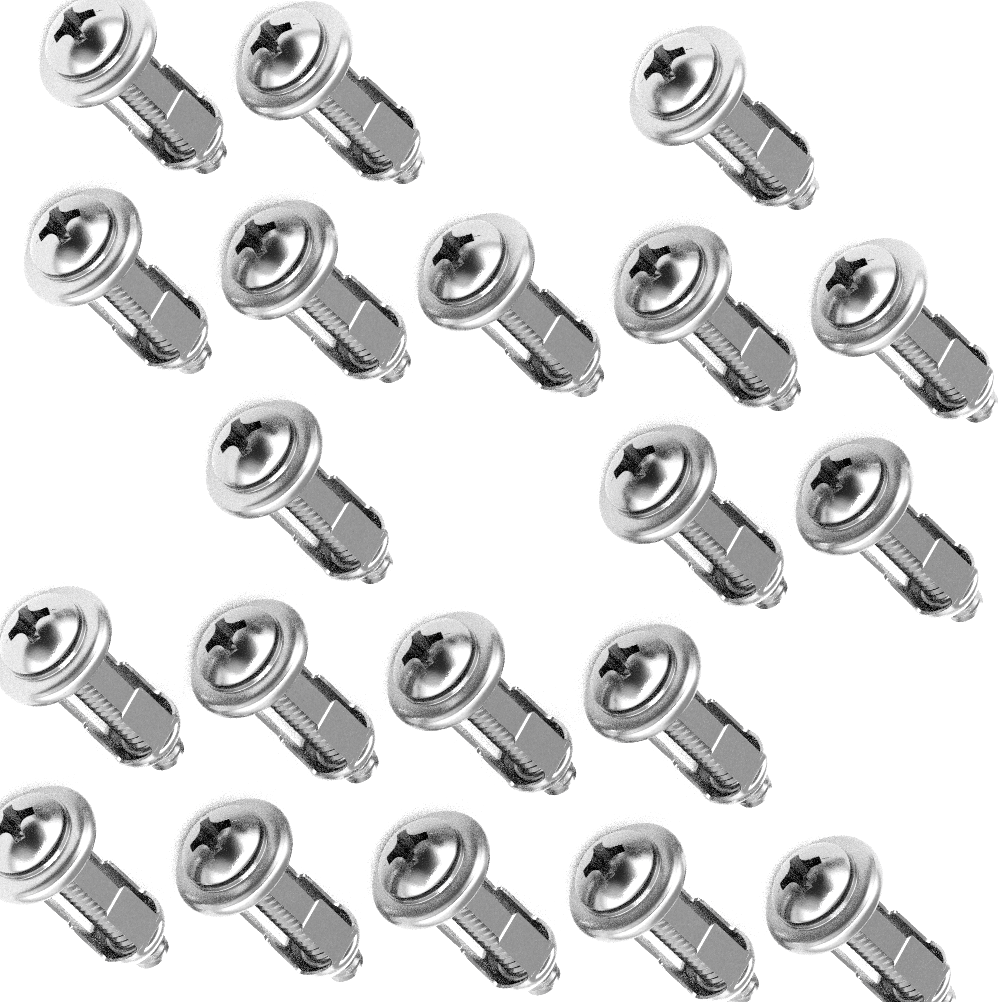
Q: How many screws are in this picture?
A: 20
